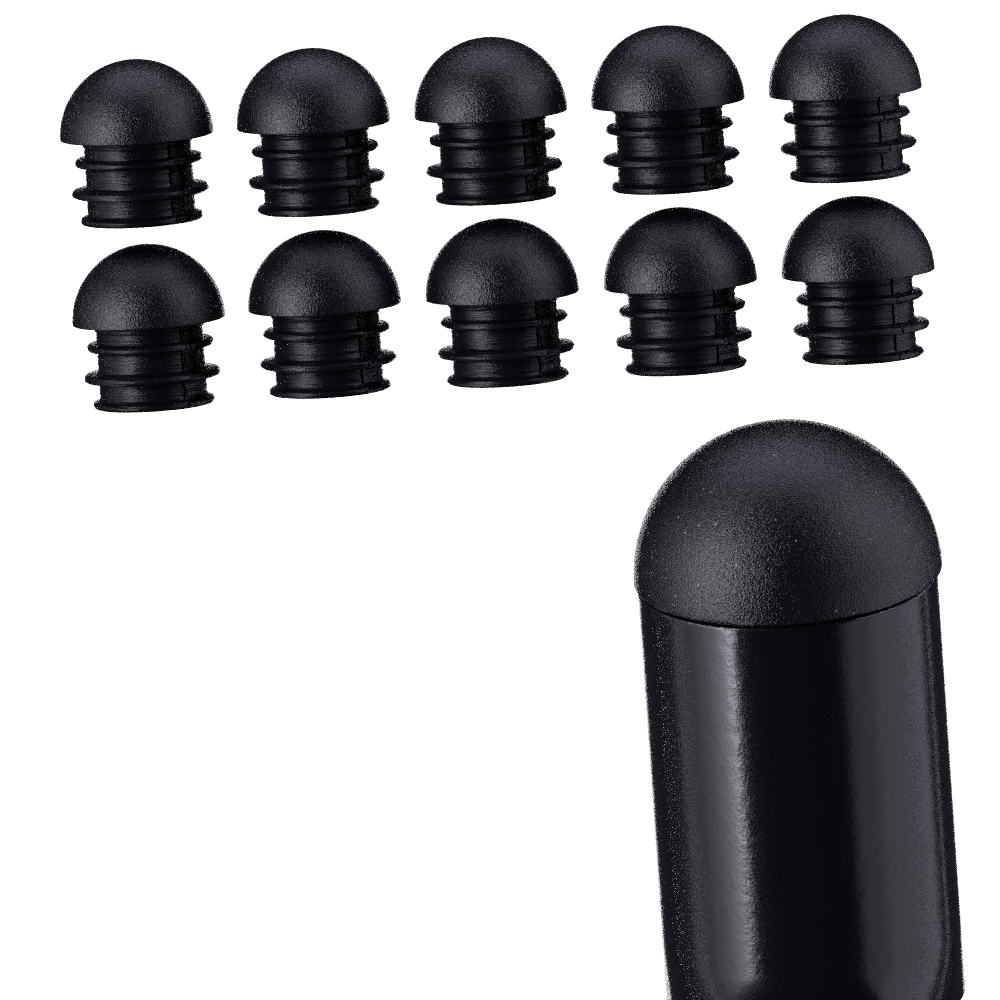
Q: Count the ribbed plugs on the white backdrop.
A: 10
